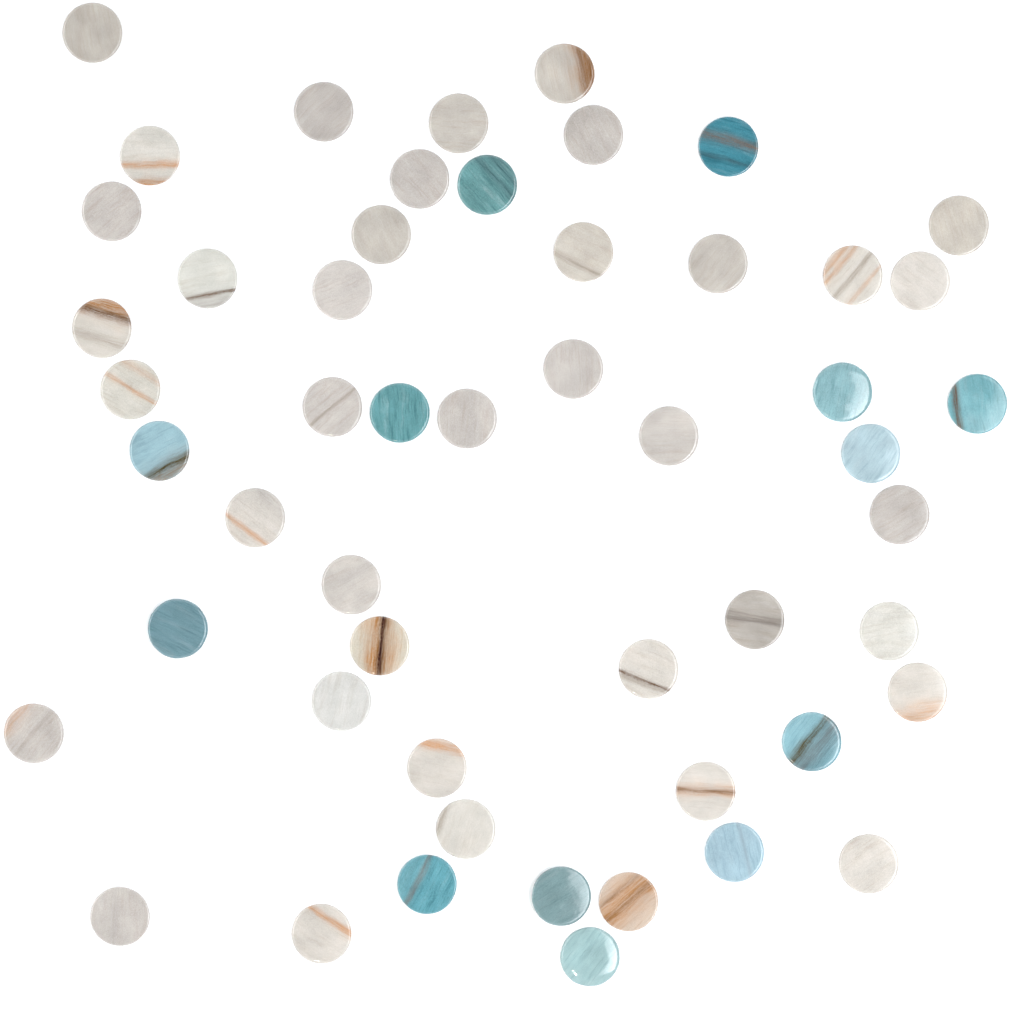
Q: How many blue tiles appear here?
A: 13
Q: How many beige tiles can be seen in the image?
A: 39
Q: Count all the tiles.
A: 52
